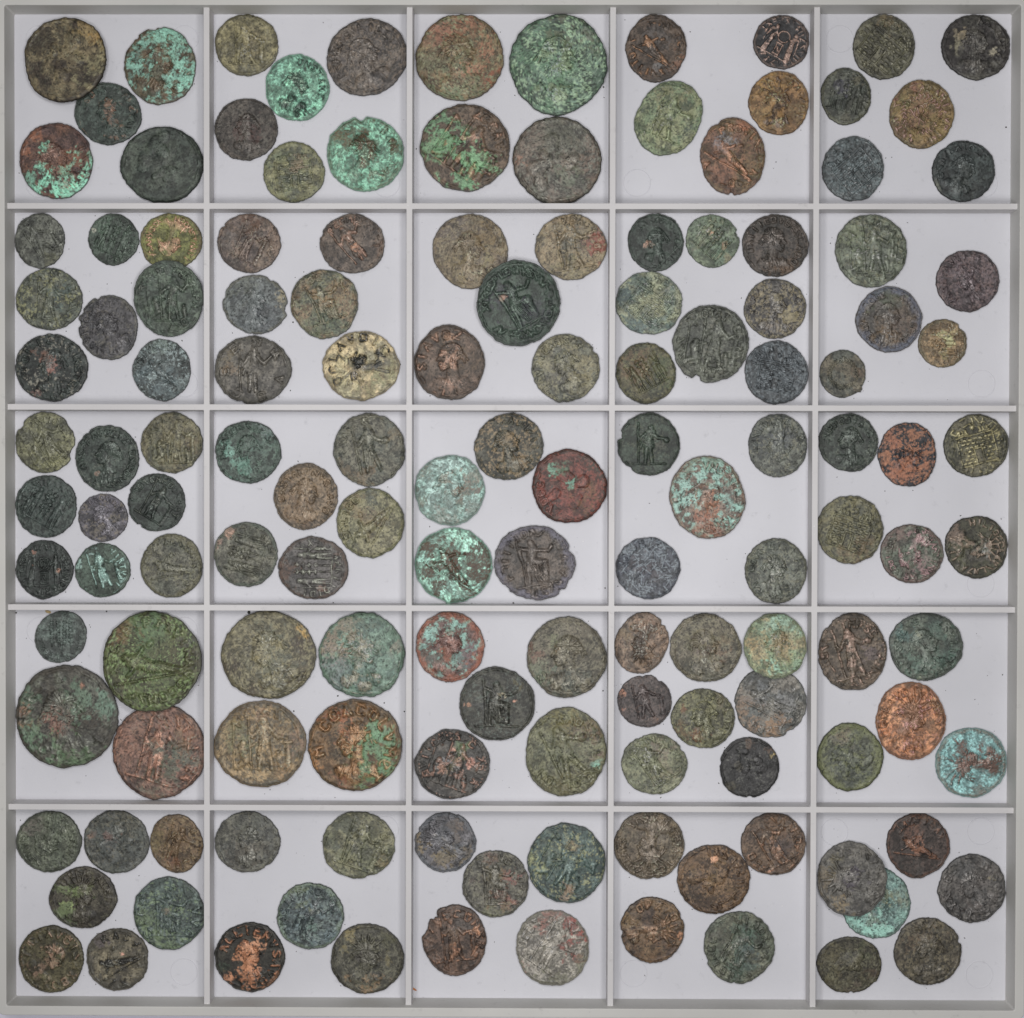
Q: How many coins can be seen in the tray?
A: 143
